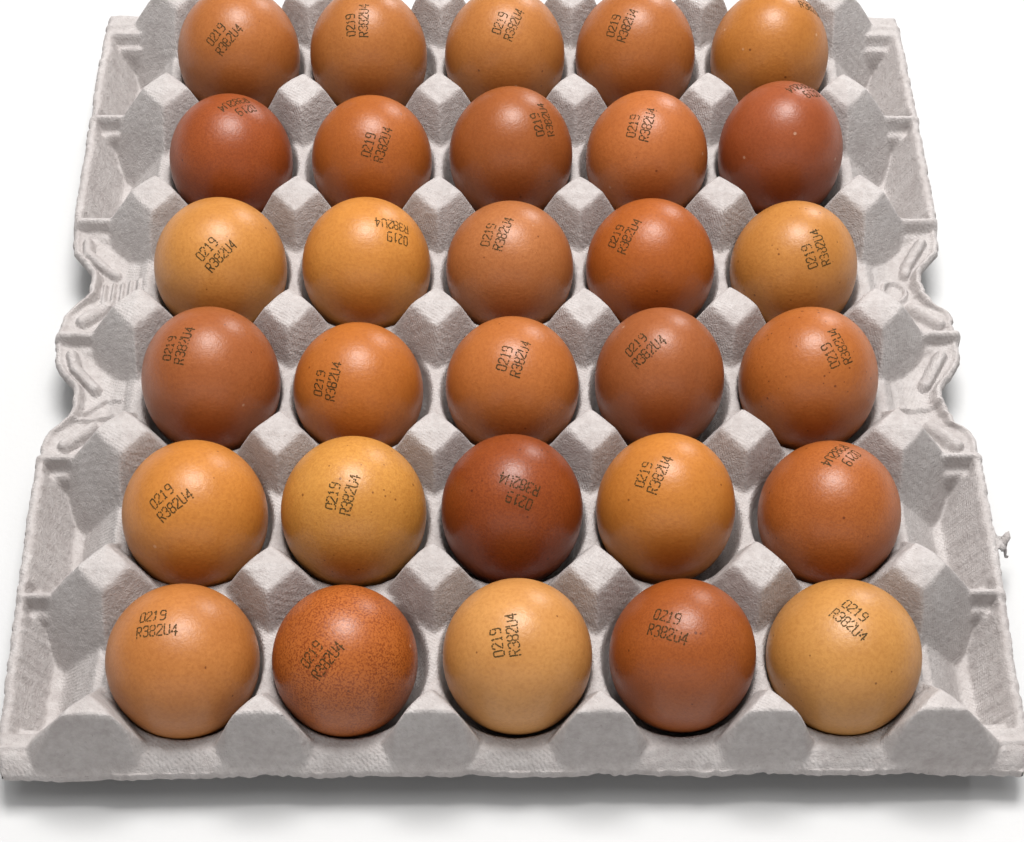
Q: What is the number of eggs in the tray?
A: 30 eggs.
